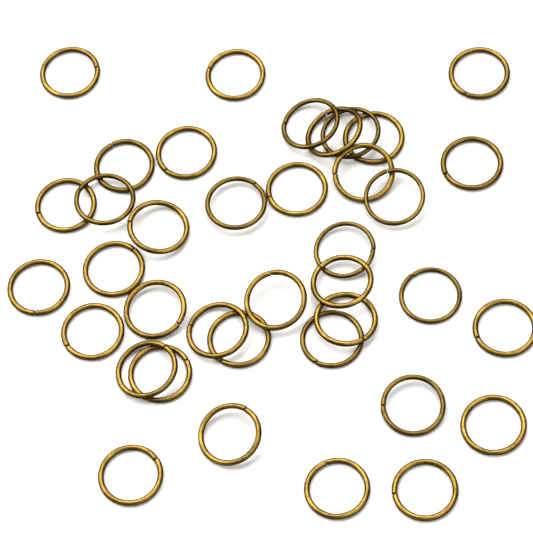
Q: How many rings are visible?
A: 38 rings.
